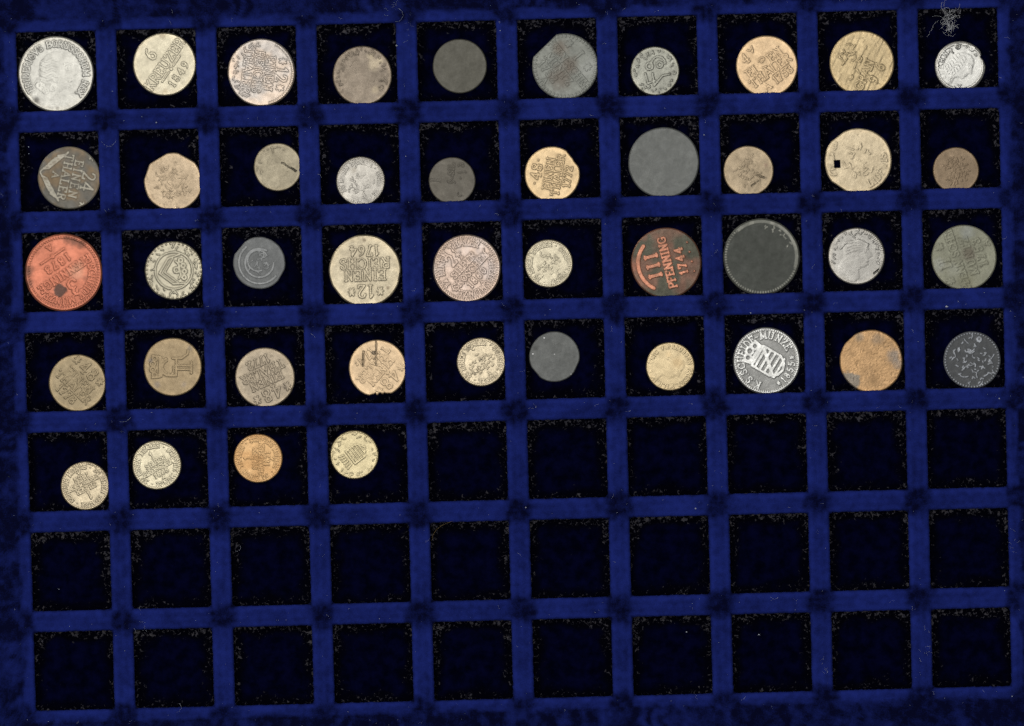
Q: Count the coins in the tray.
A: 44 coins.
